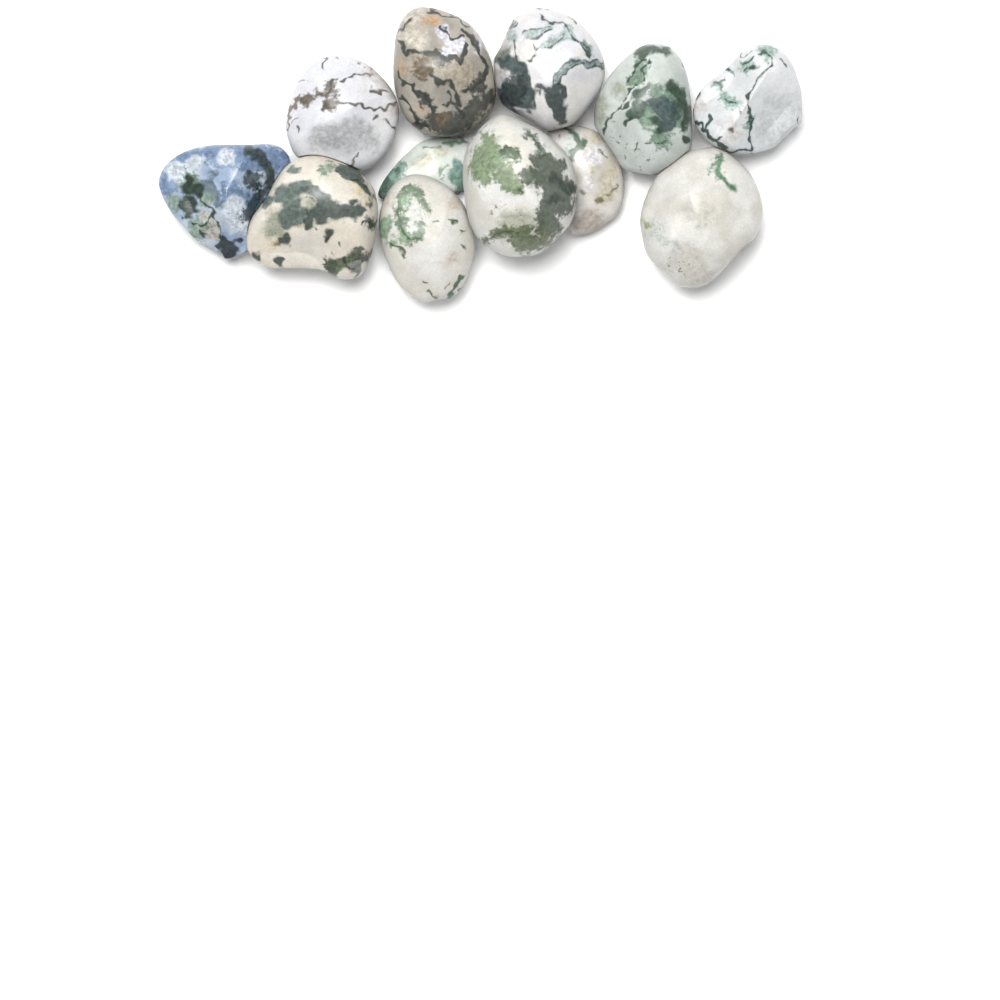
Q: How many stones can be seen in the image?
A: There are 12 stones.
